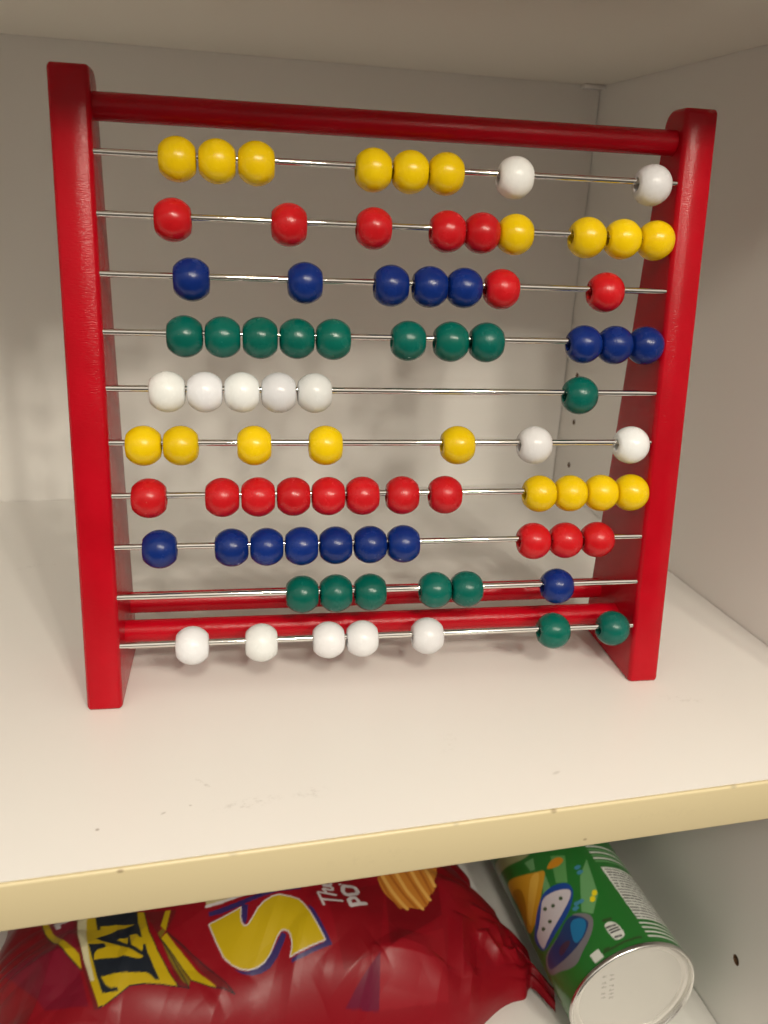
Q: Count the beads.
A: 83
